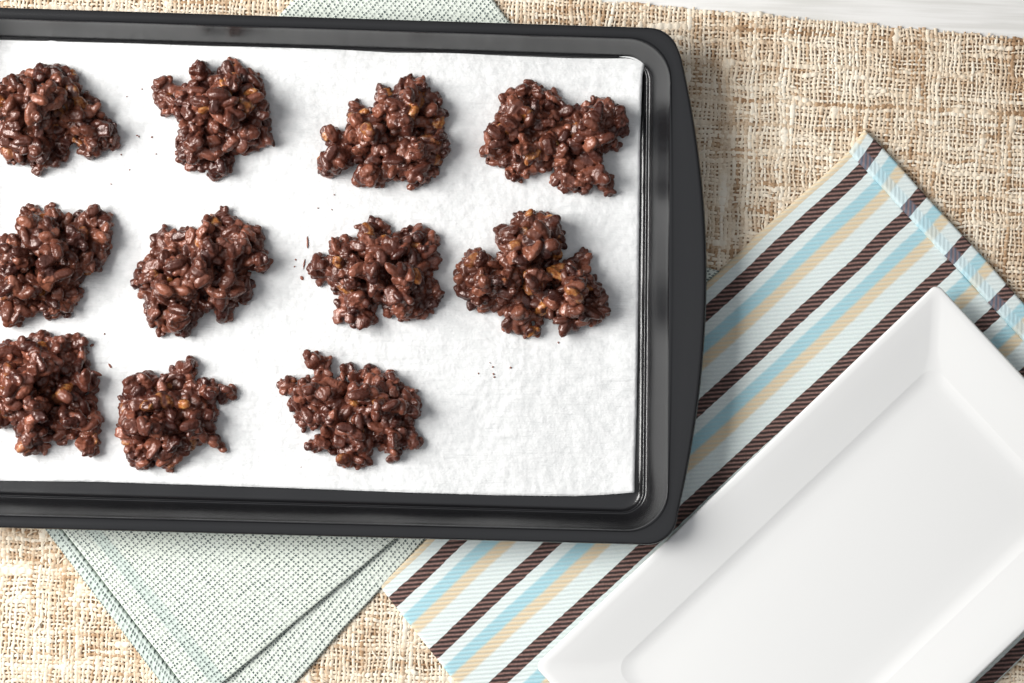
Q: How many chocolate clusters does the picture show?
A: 11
